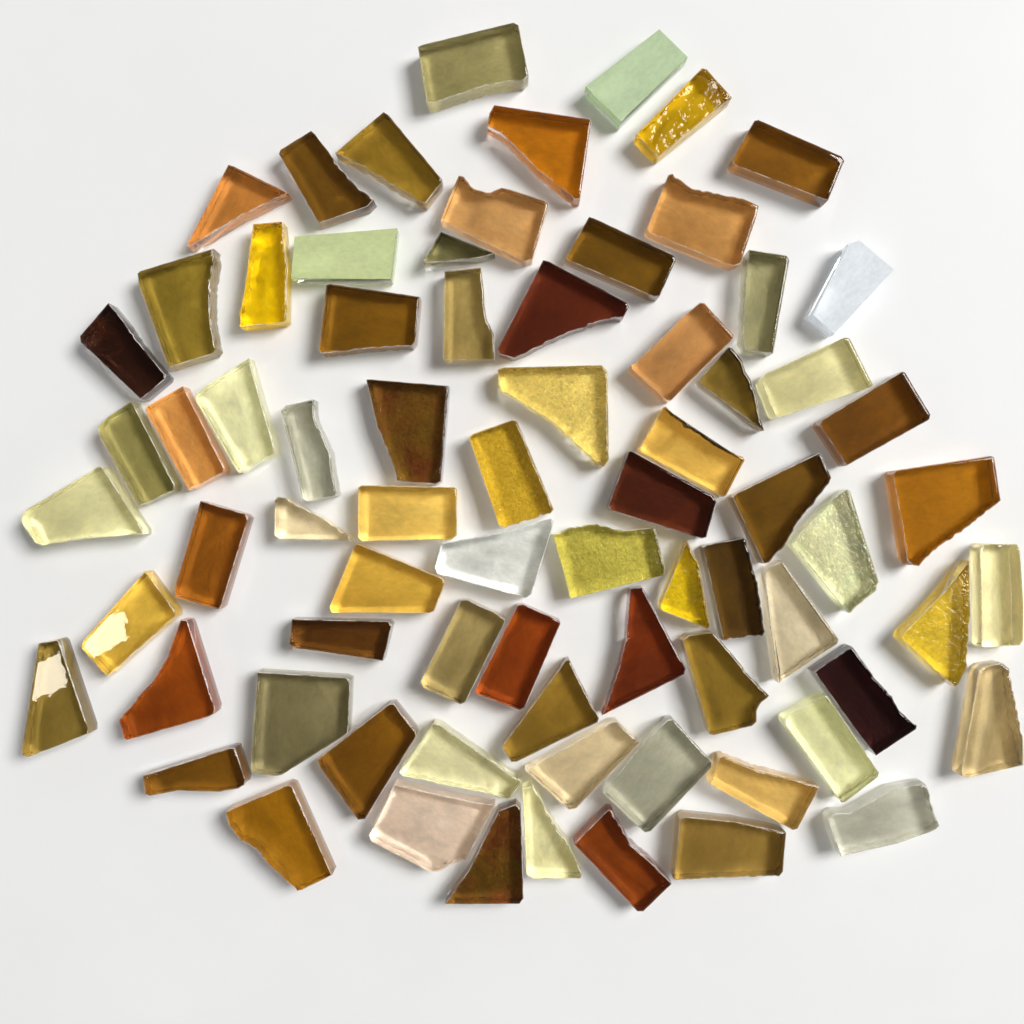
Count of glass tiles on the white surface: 75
